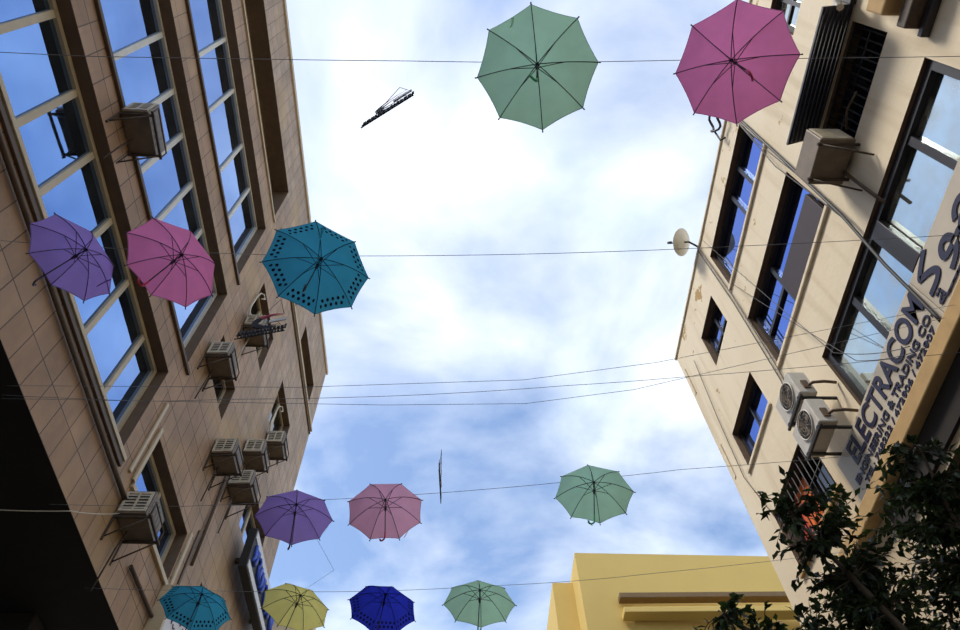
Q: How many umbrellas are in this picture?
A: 12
